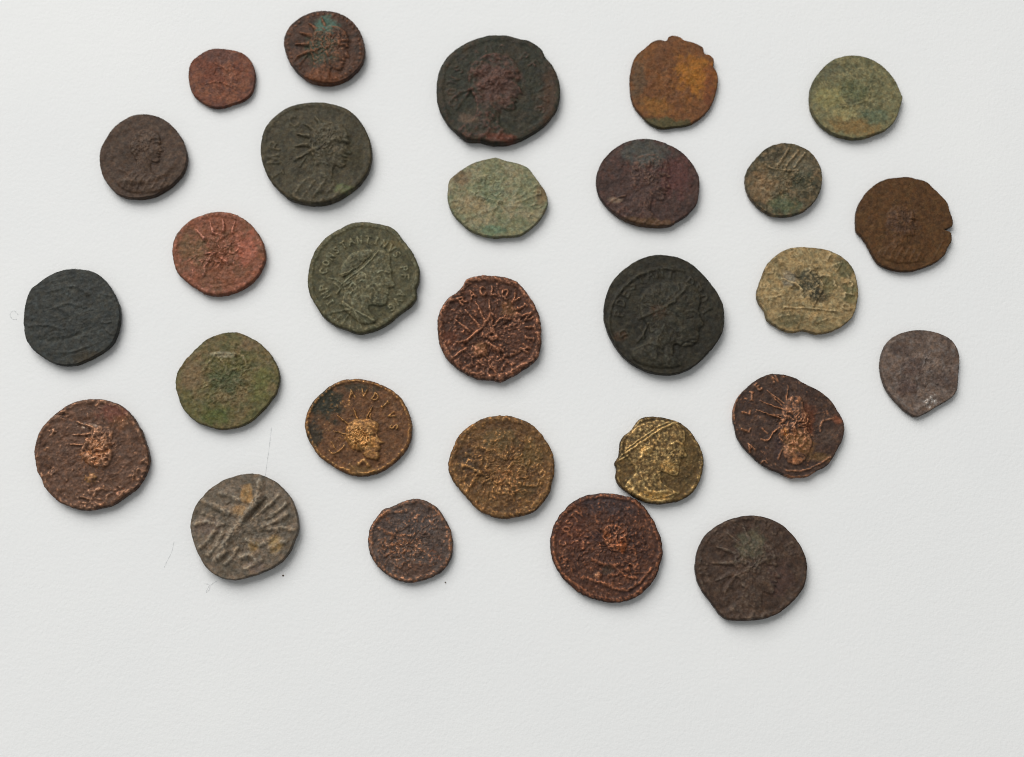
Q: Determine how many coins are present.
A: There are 28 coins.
